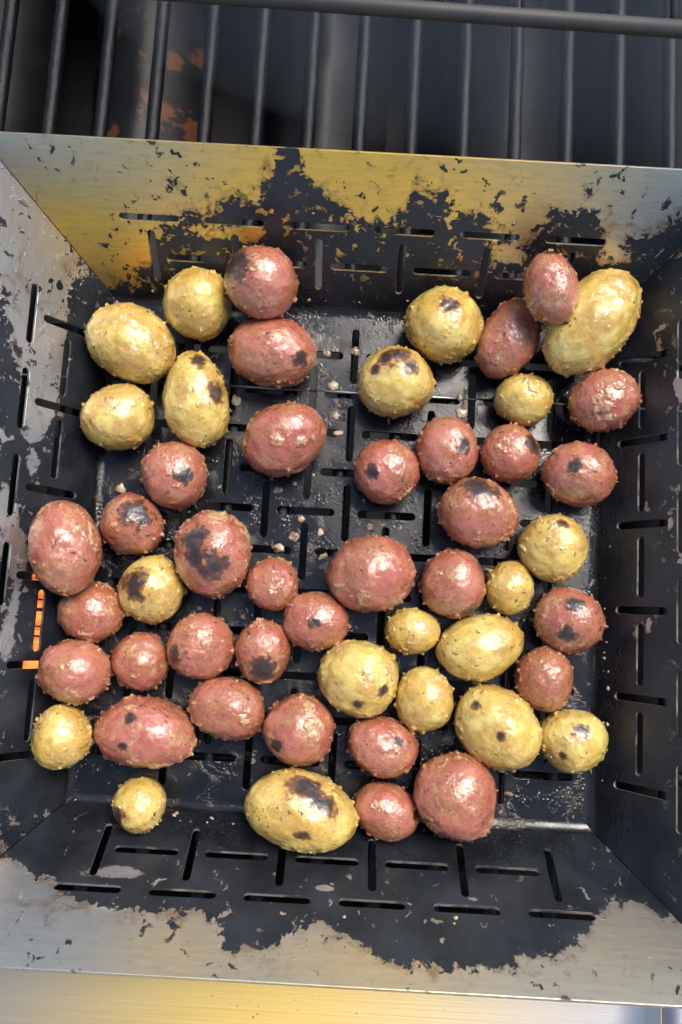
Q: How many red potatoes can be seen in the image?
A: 32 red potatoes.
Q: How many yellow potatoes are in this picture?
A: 20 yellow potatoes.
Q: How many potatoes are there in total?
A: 52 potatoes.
